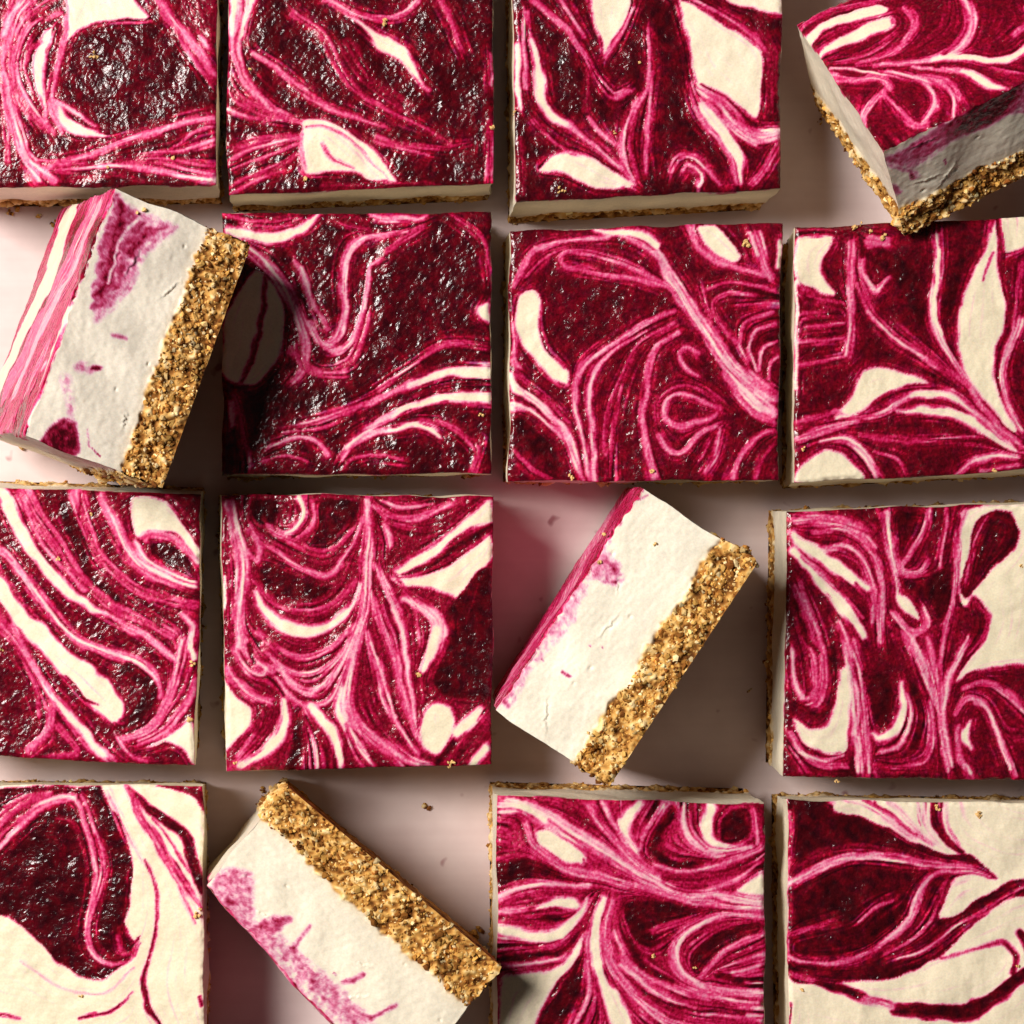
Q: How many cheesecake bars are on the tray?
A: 16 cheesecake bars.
